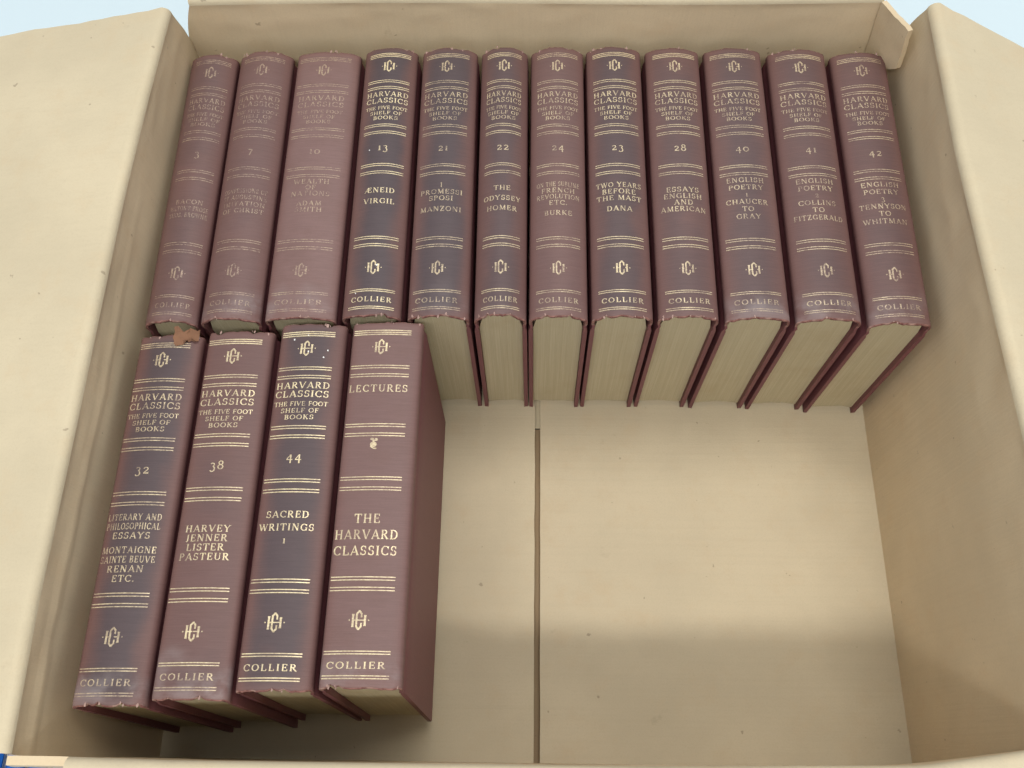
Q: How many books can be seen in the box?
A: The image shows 16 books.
